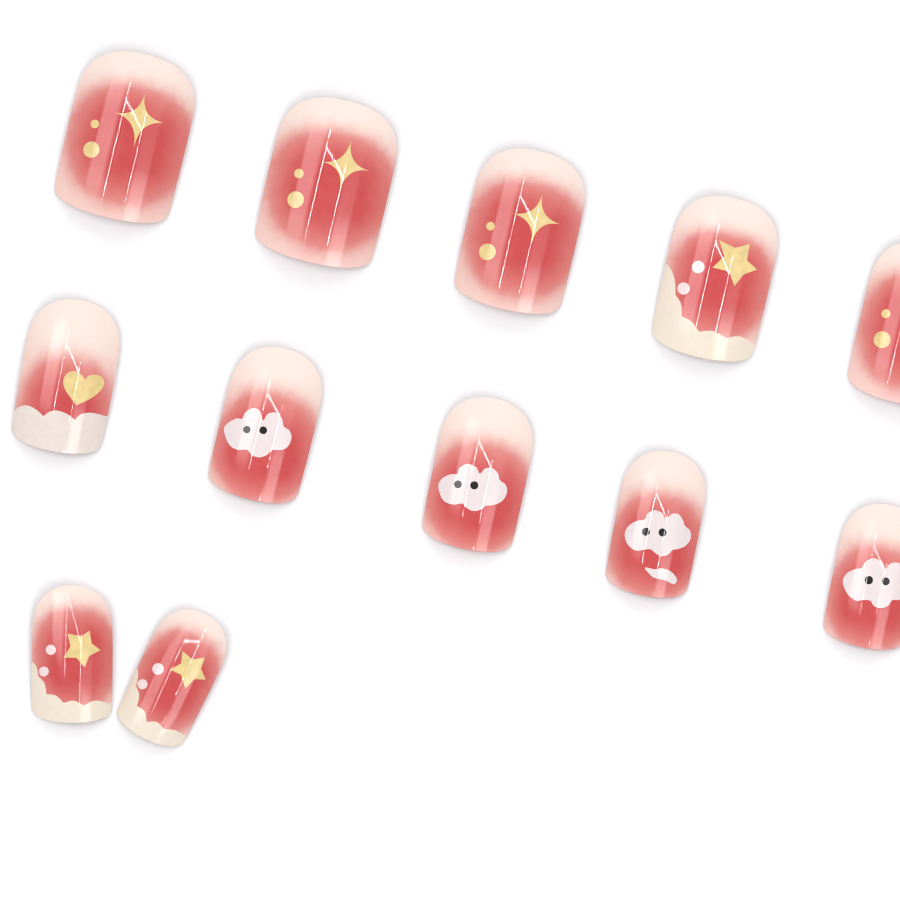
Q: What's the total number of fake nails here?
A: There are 12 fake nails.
